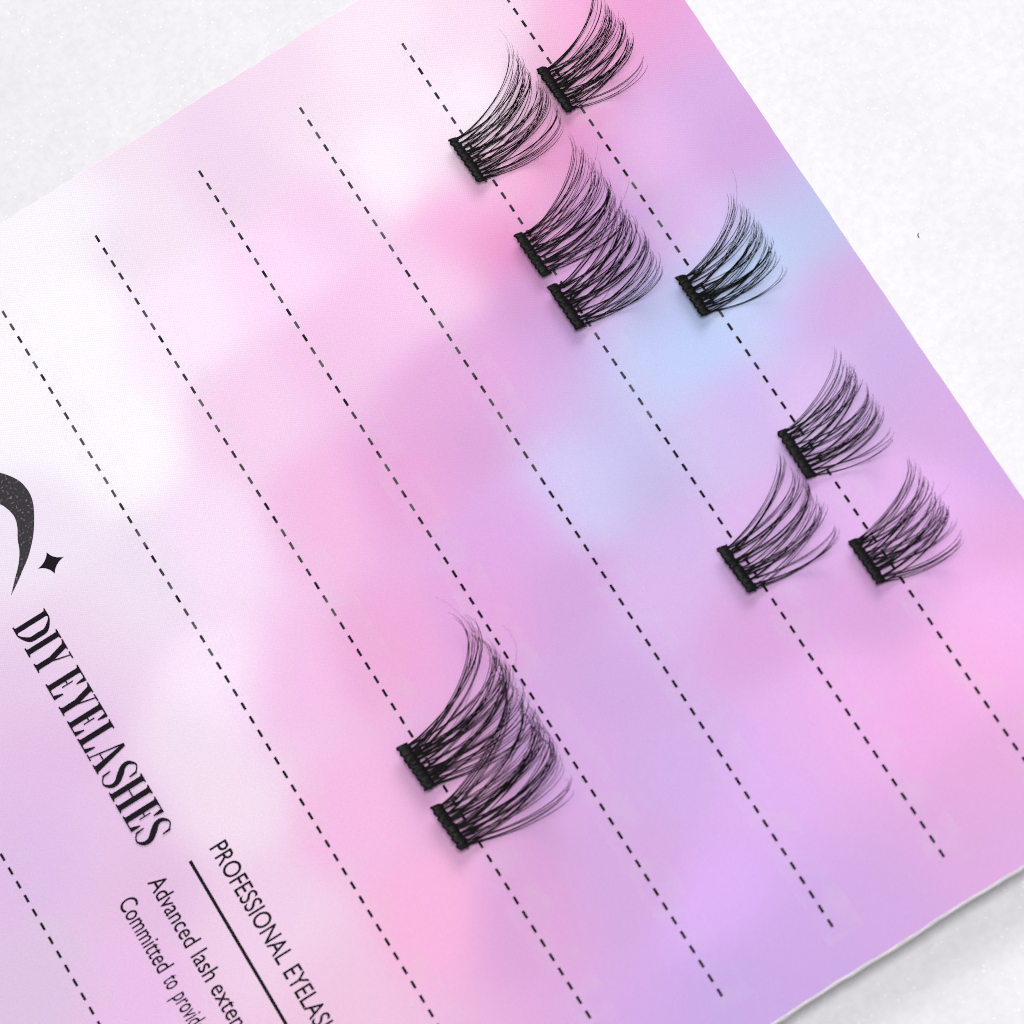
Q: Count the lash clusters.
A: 10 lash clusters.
